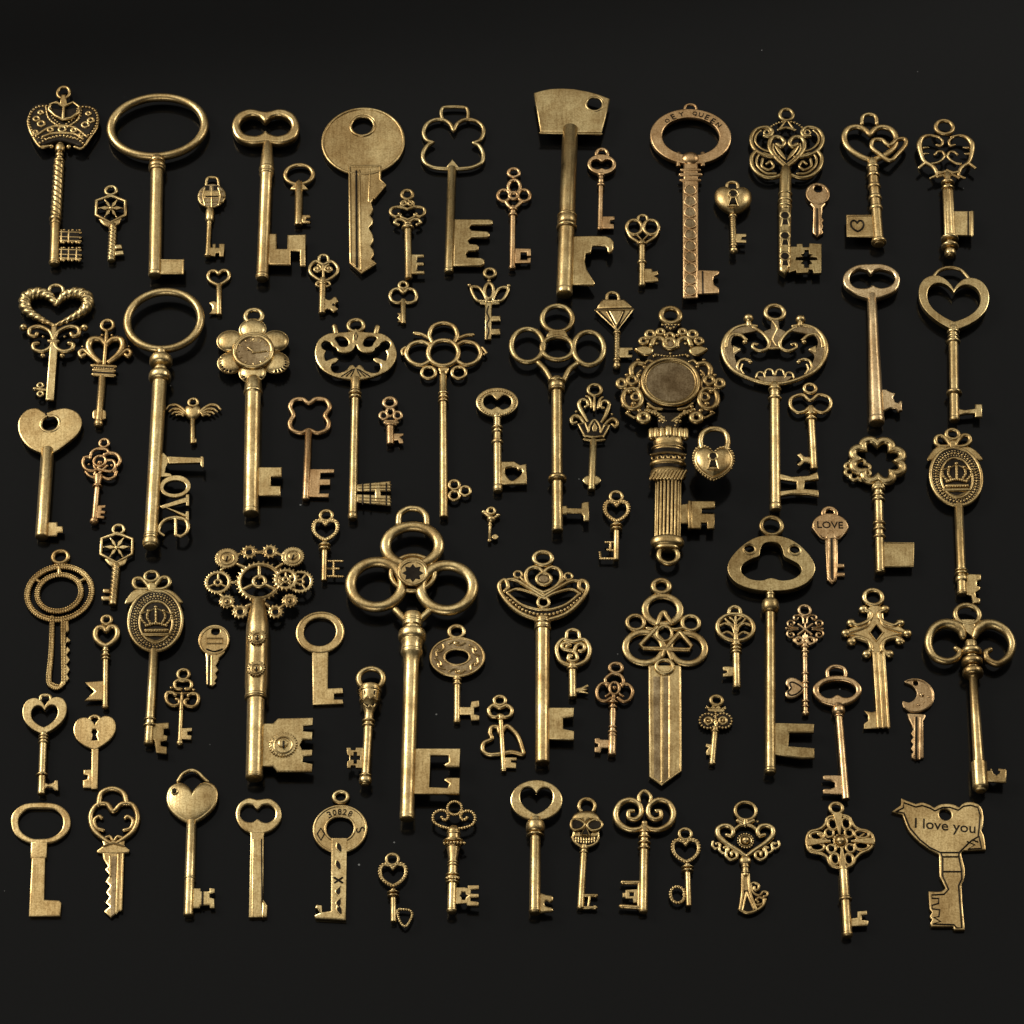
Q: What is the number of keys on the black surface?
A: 89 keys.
